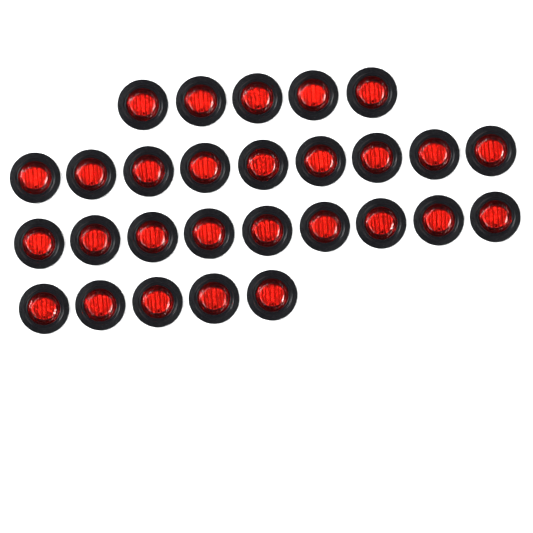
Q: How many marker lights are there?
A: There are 28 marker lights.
